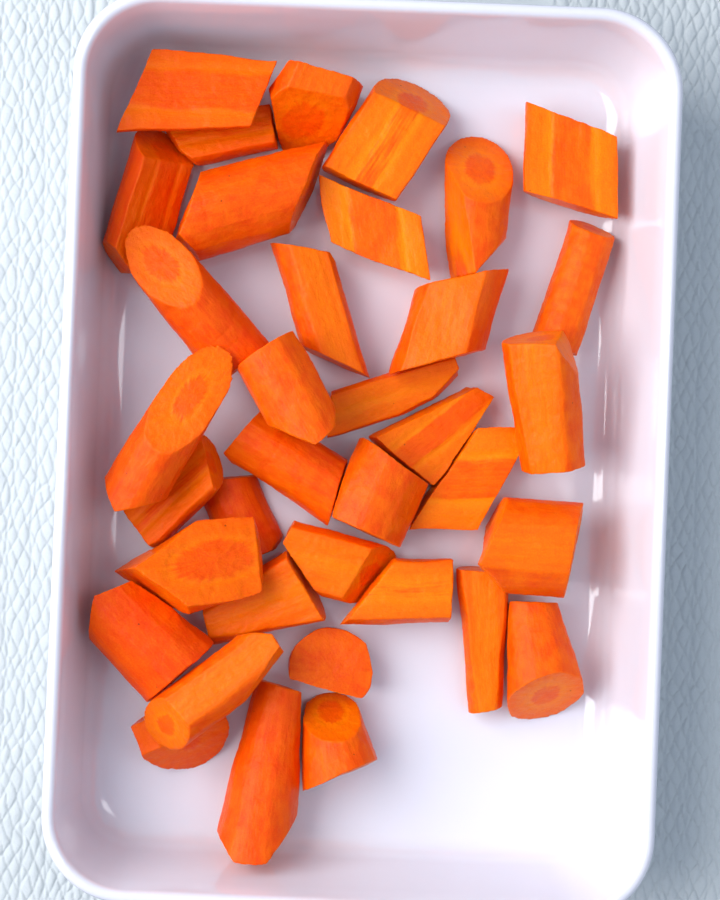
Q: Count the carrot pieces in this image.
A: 36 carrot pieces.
